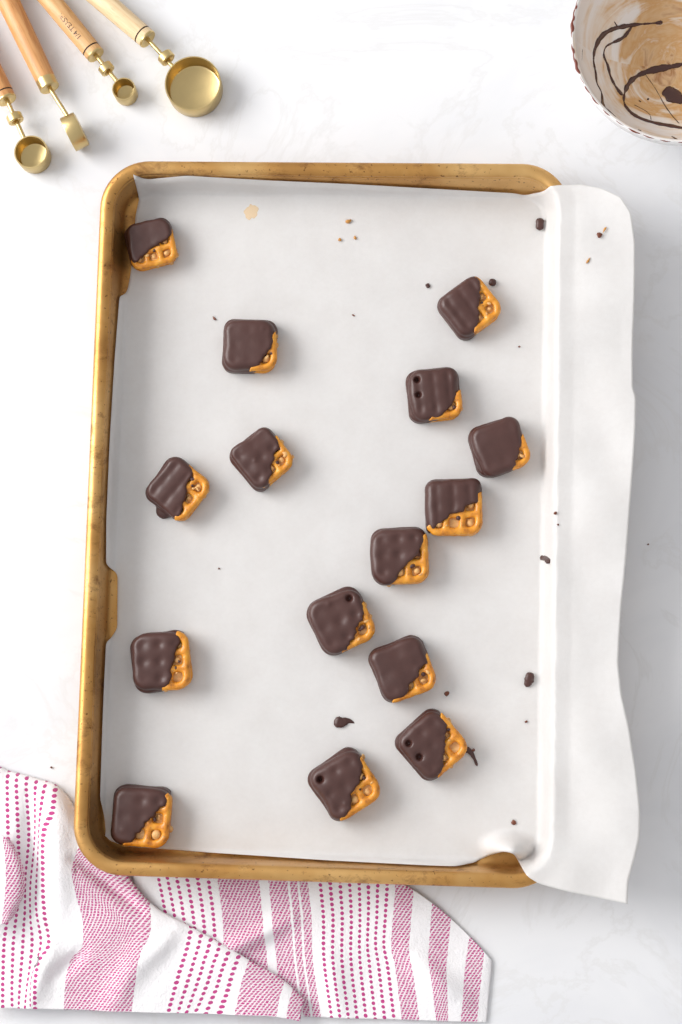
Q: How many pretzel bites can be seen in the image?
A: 15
